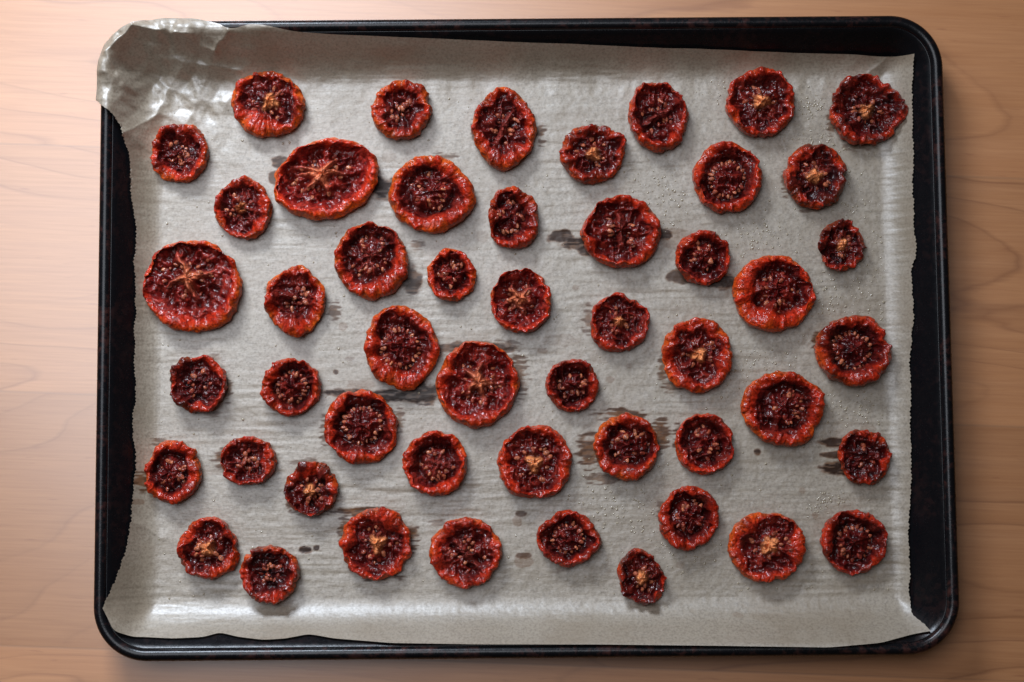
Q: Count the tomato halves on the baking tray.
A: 50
